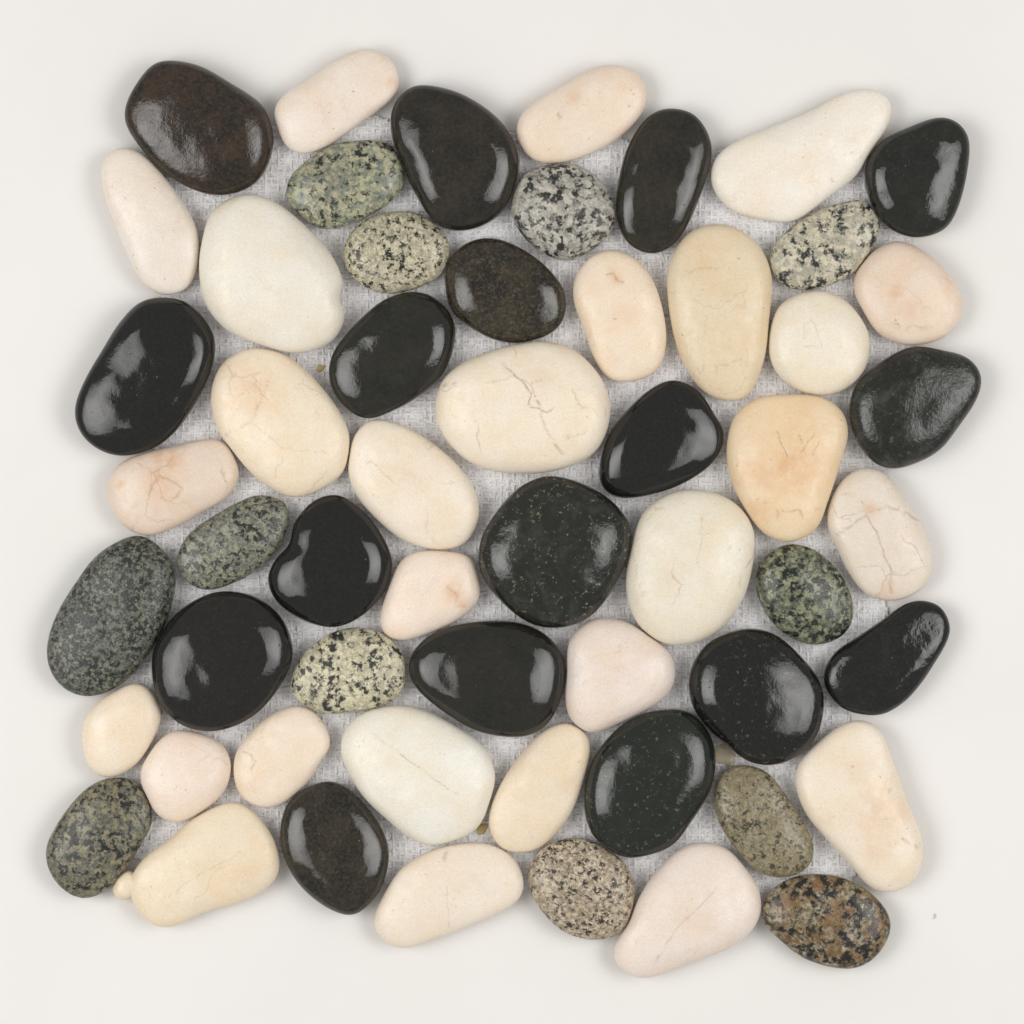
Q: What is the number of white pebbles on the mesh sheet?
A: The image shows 27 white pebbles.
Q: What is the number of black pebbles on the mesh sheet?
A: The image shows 17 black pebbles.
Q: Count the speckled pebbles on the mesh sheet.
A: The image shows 12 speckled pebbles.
